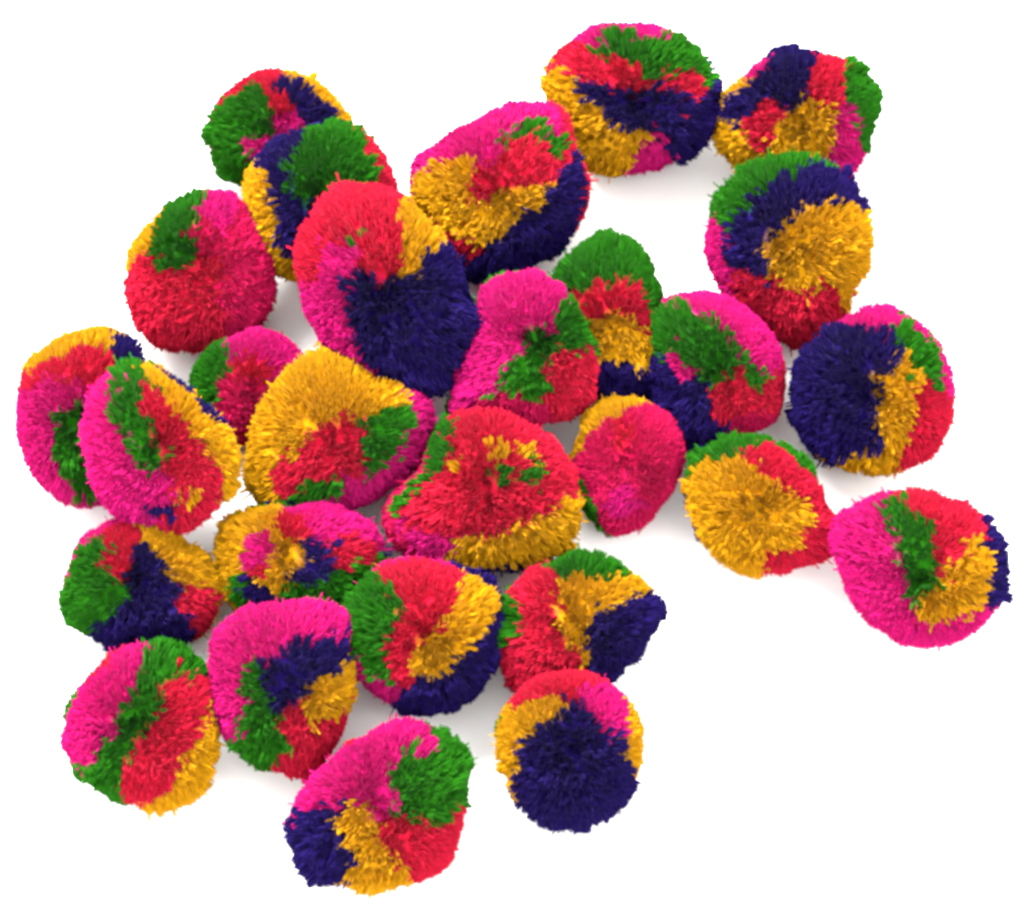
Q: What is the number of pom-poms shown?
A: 28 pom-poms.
